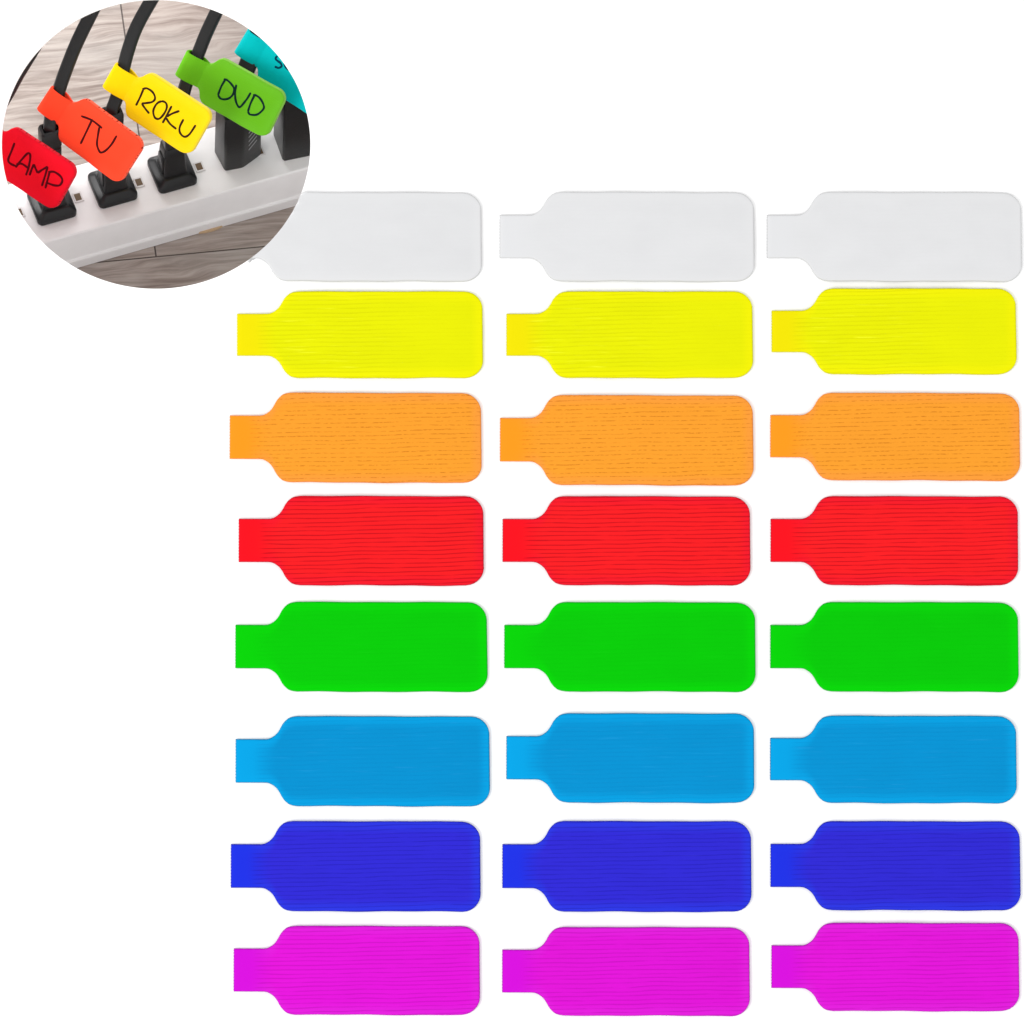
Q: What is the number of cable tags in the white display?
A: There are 29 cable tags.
